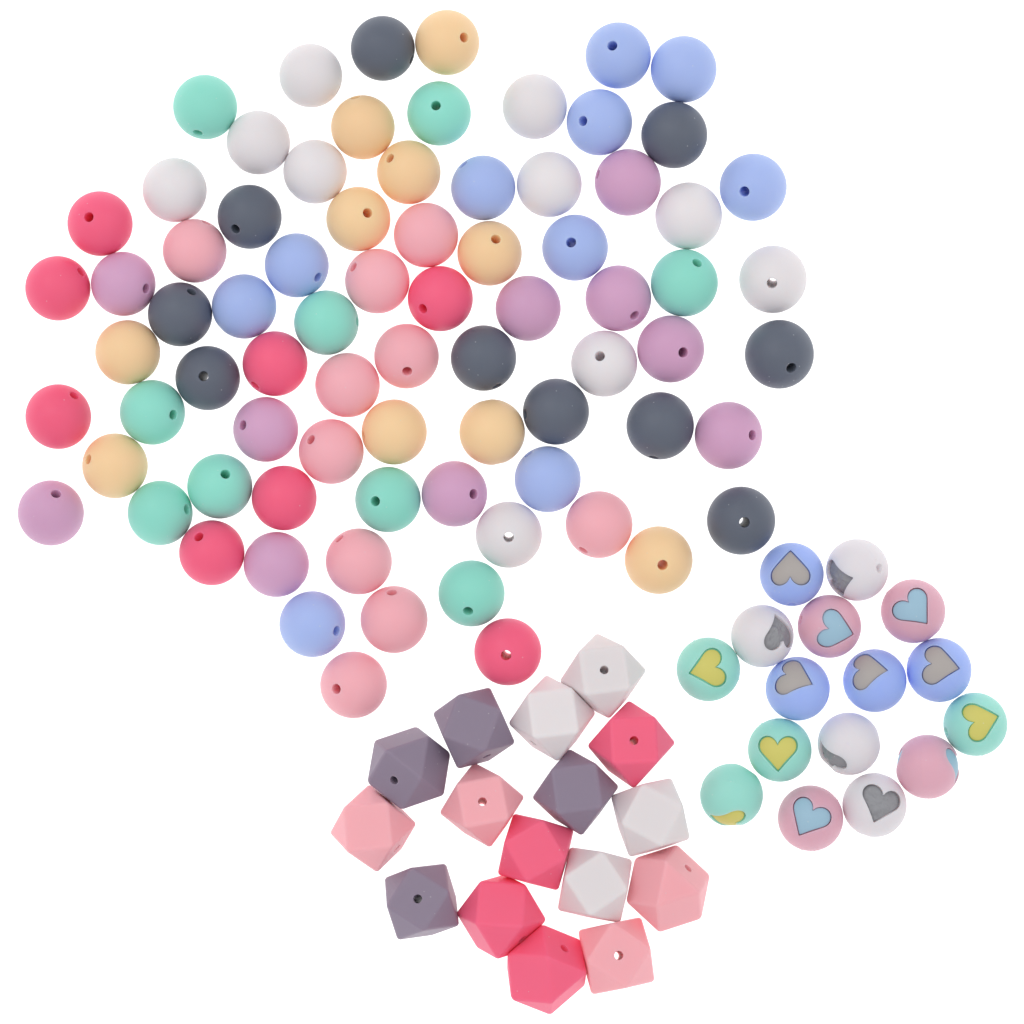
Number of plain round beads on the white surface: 77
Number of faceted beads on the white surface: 16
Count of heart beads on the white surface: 16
